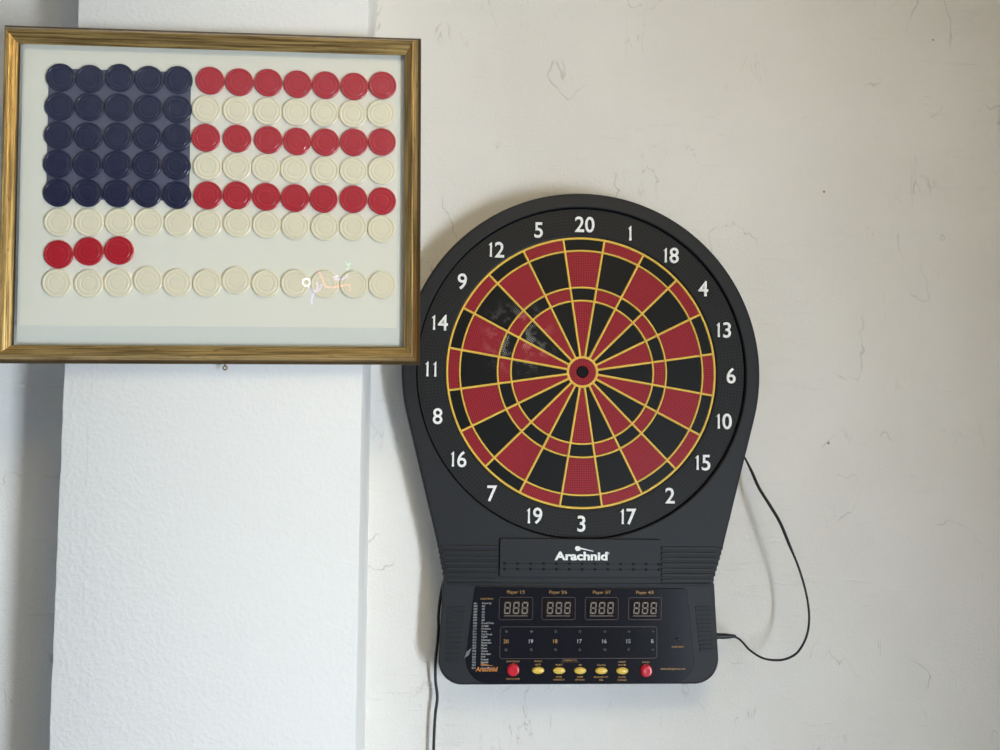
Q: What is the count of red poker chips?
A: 24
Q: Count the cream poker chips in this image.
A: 38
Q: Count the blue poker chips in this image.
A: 25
